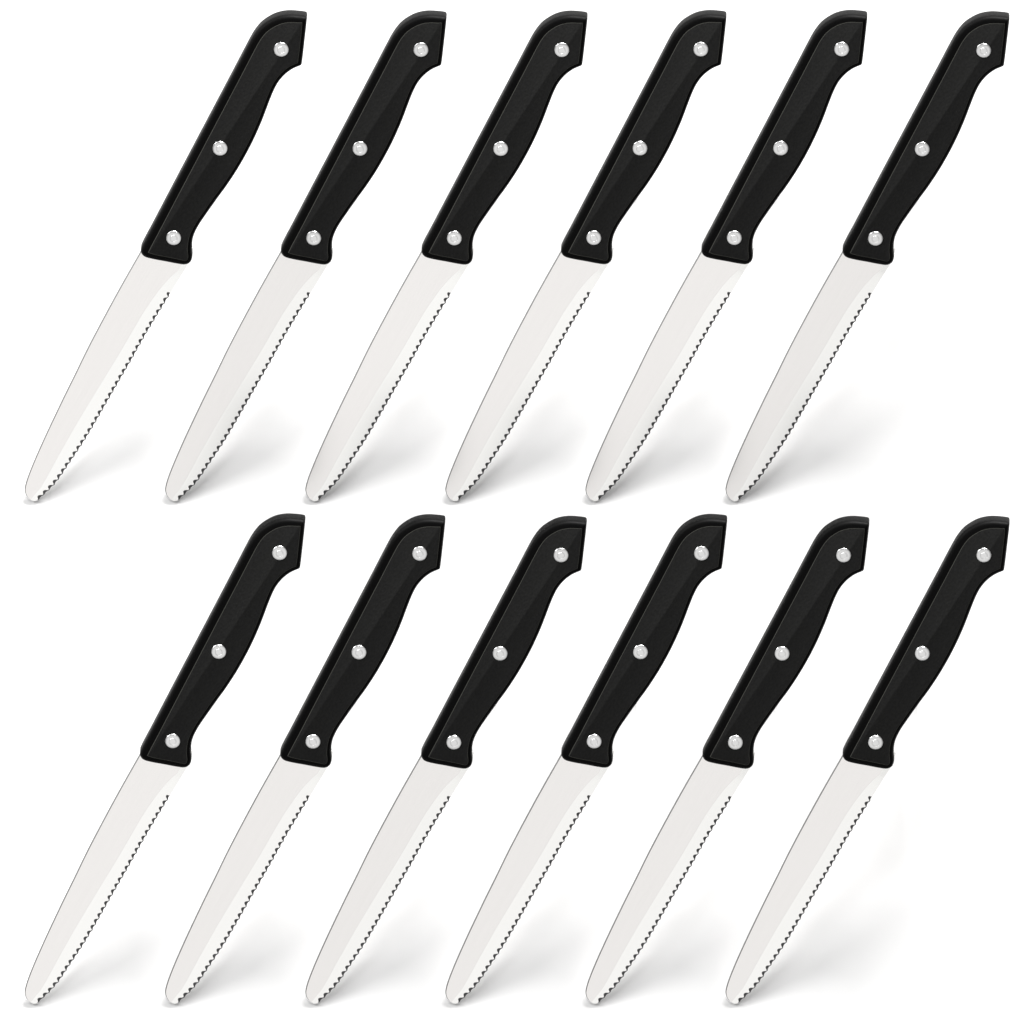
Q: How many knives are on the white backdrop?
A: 12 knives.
